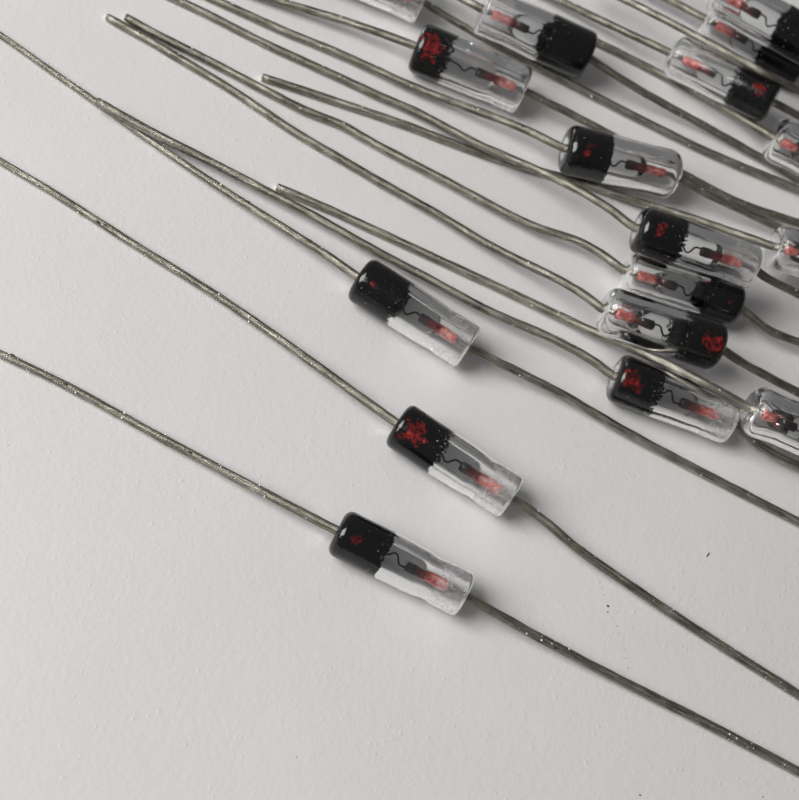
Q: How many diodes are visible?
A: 17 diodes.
